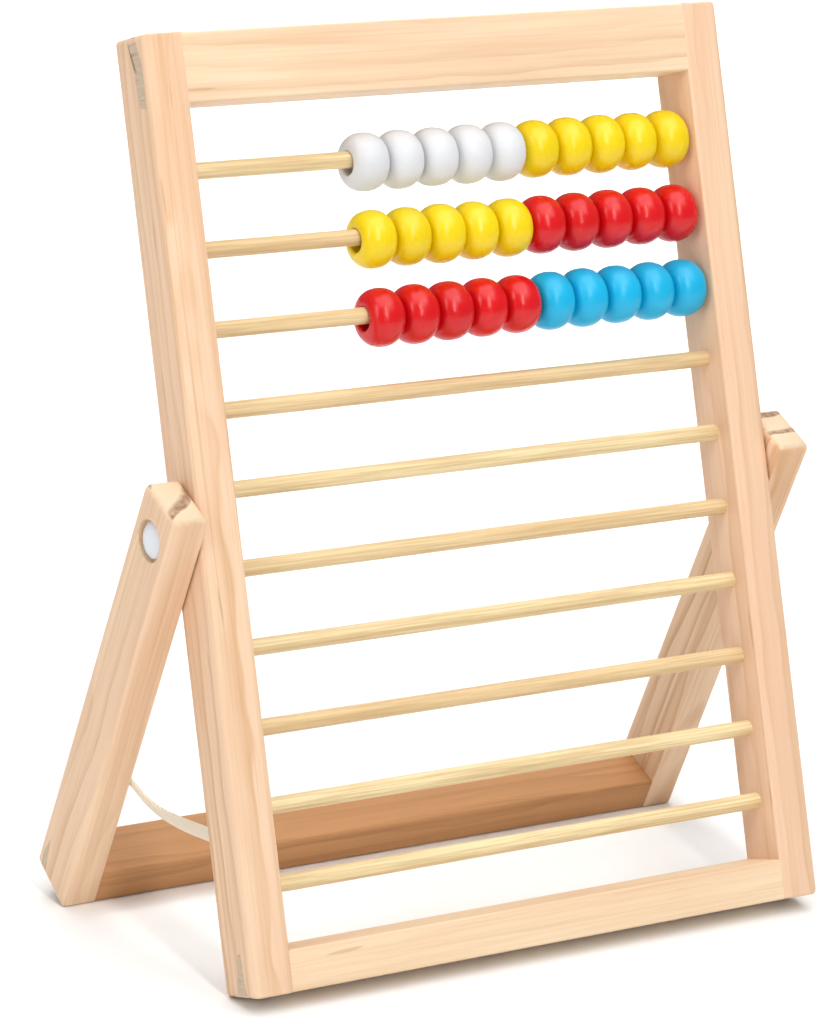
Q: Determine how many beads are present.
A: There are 30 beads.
